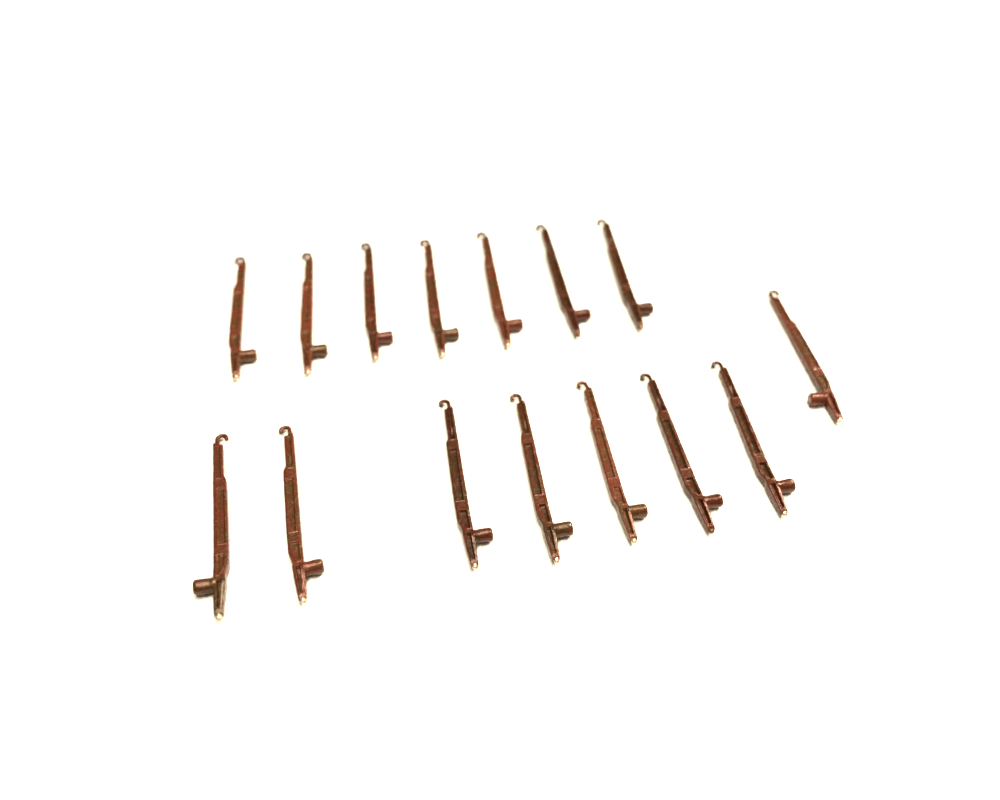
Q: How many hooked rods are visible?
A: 15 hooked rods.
